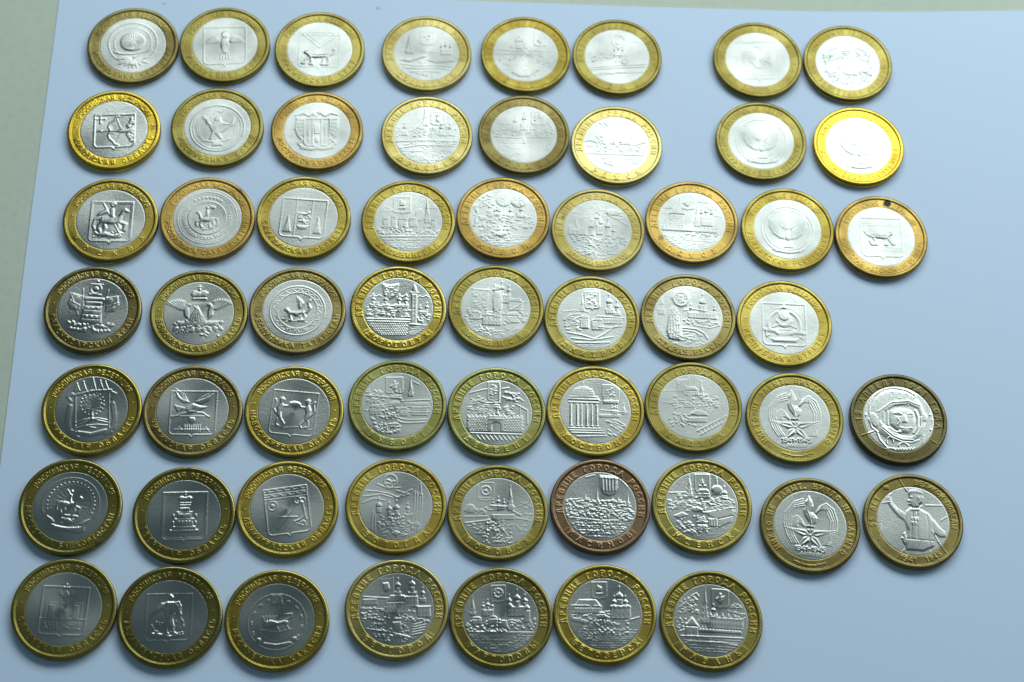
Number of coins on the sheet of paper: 58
